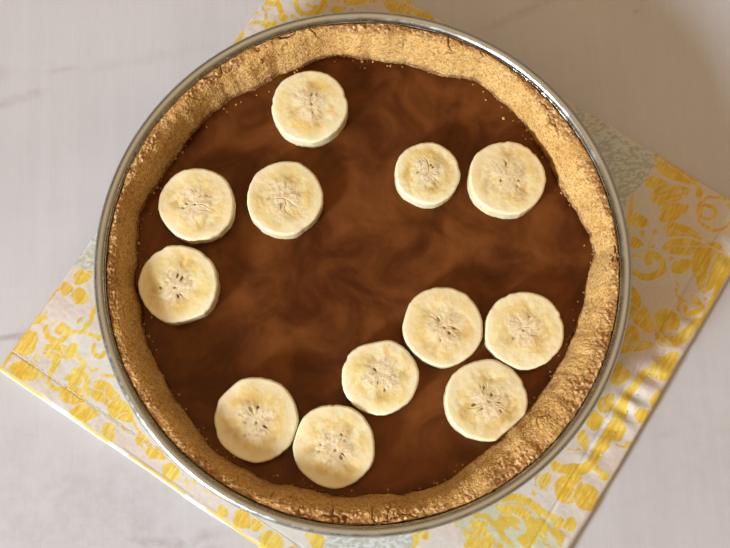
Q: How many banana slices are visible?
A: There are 12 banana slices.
